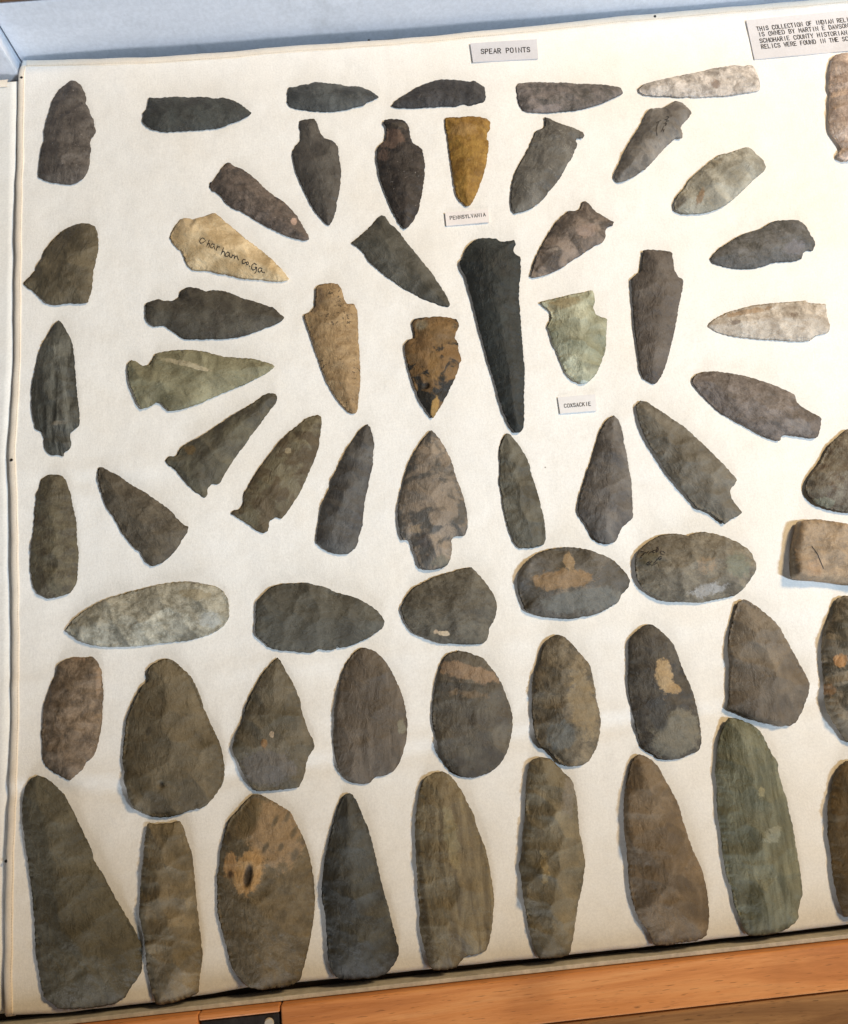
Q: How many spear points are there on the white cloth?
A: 63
